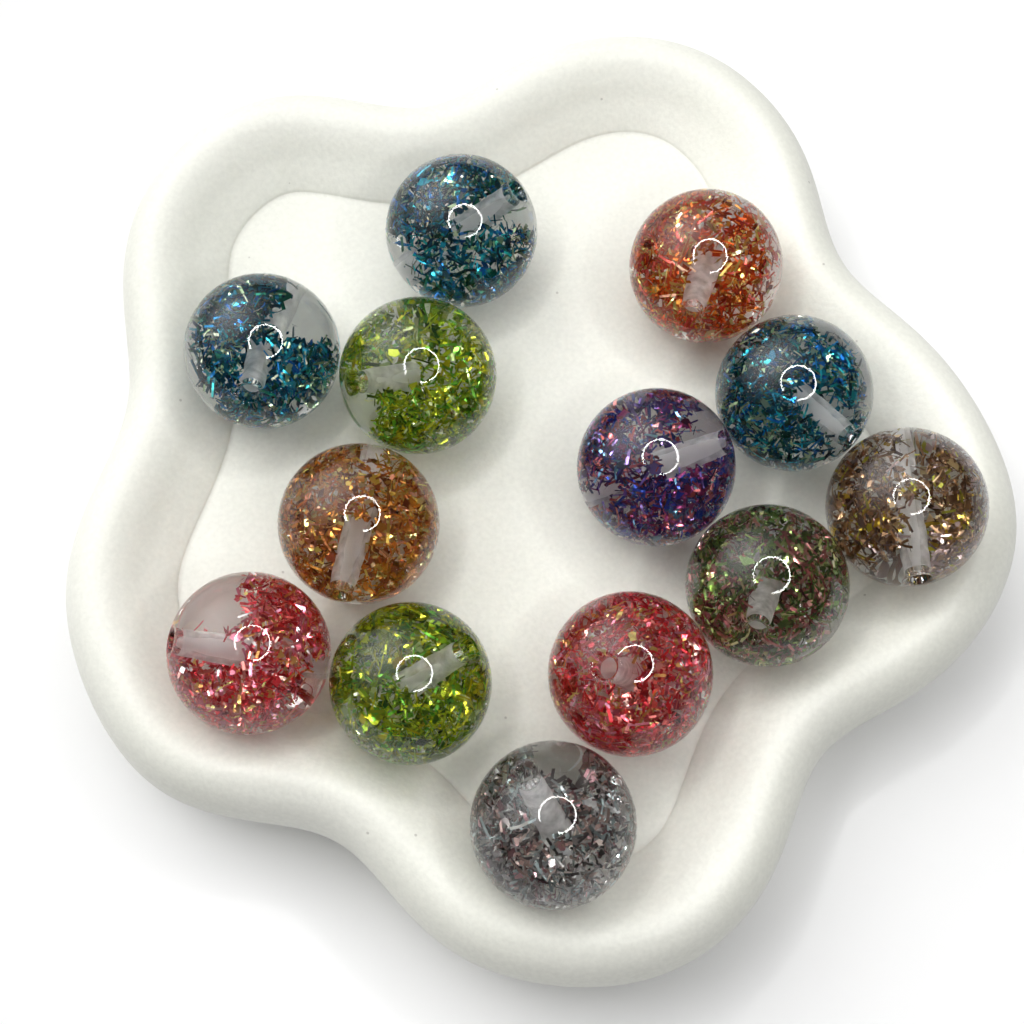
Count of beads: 13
